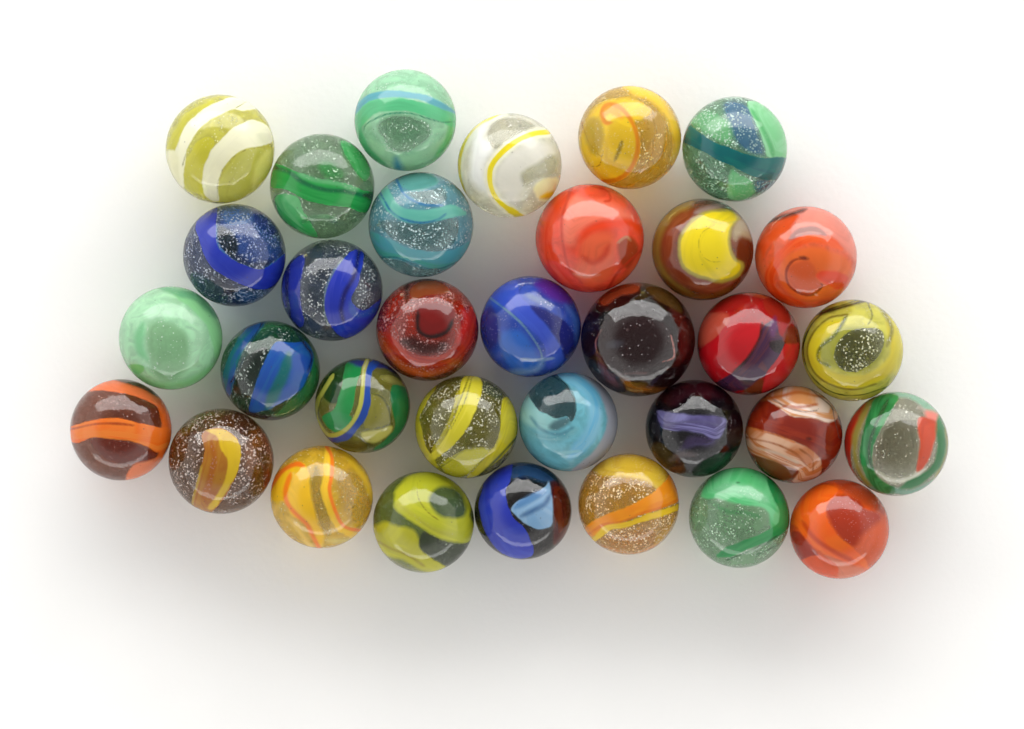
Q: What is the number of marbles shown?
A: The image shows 33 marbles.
